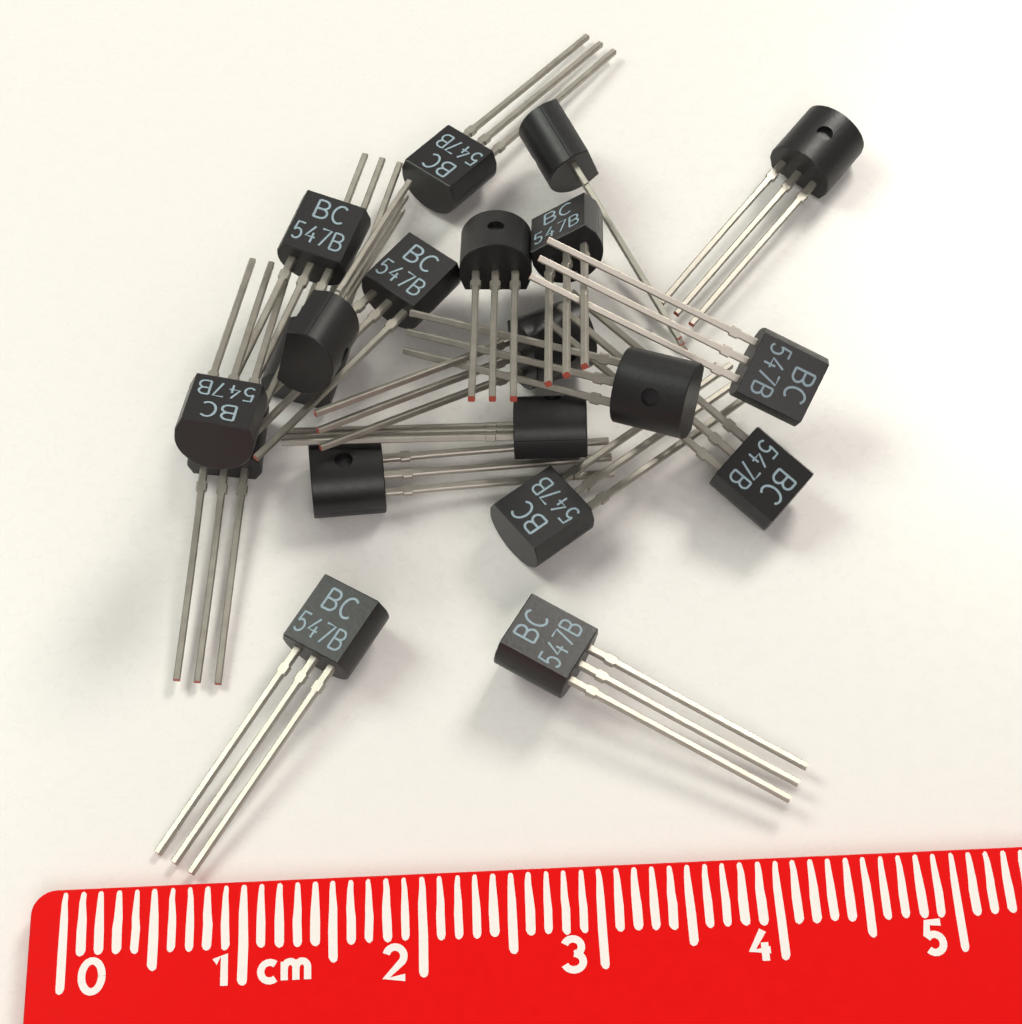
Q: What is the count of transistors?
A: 20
